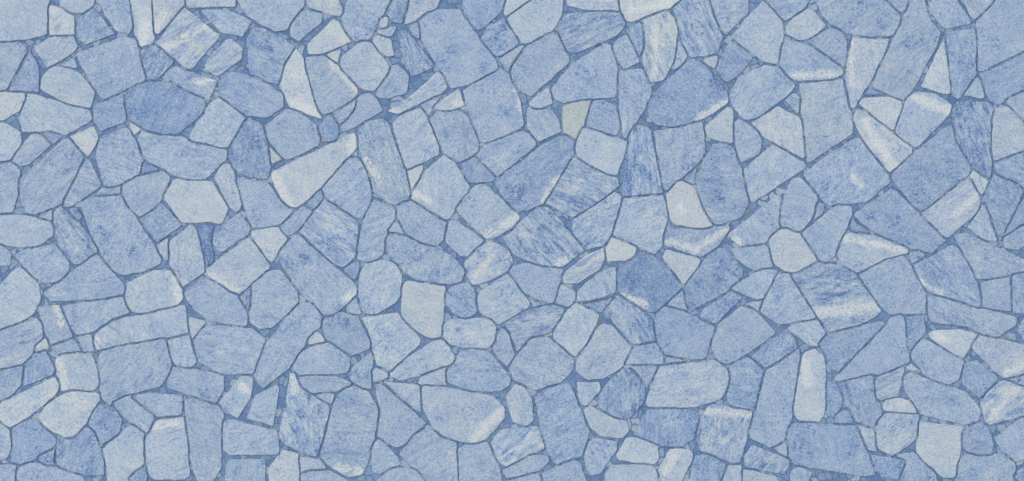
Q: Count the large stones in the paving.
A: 161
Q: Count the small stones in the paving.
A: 186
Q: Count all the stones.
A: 347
